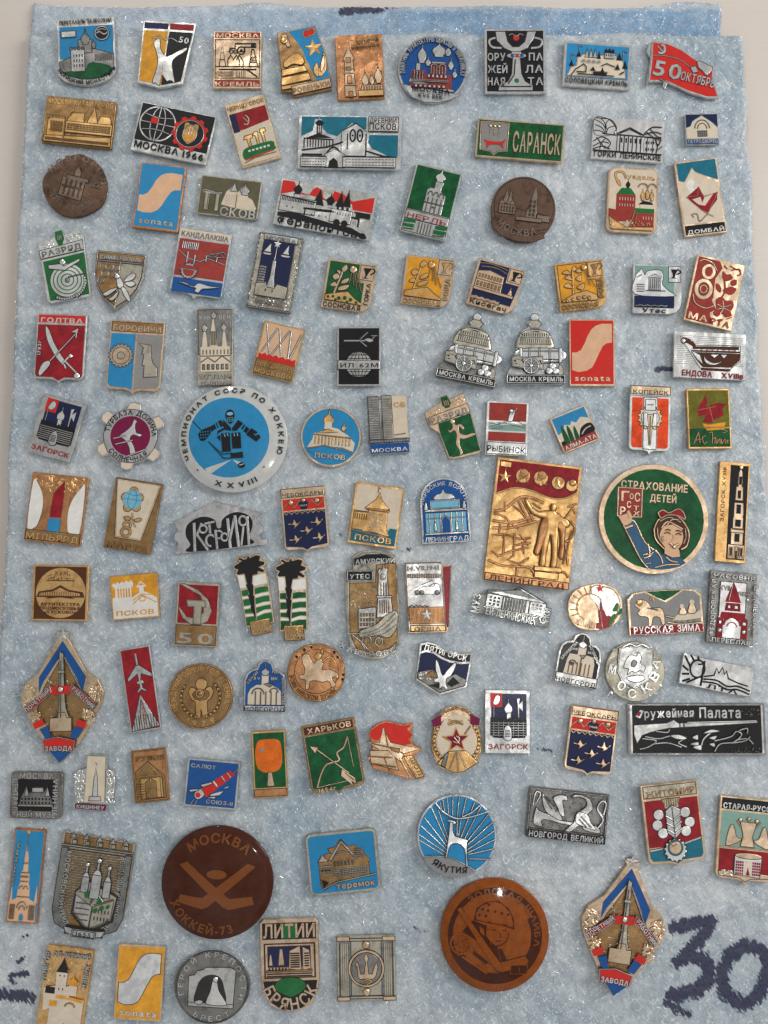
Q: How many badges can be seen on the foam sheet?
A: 108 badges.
